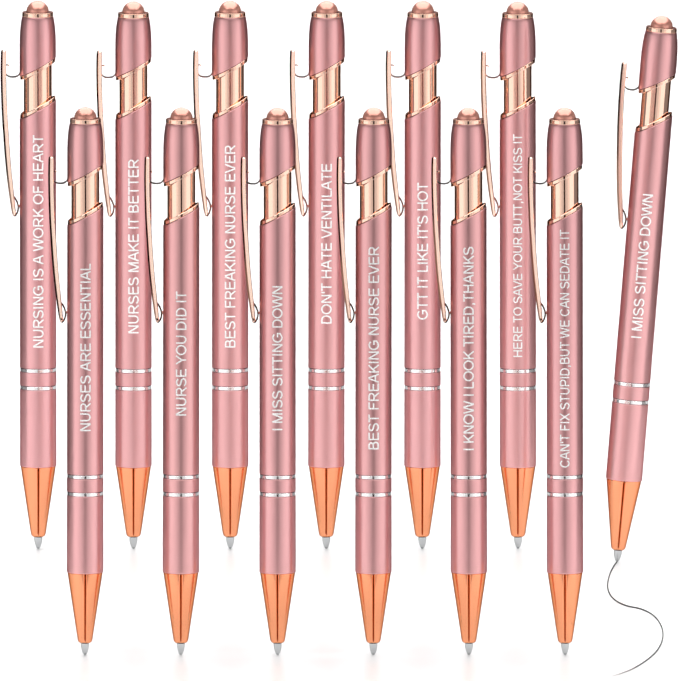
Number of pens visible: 13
